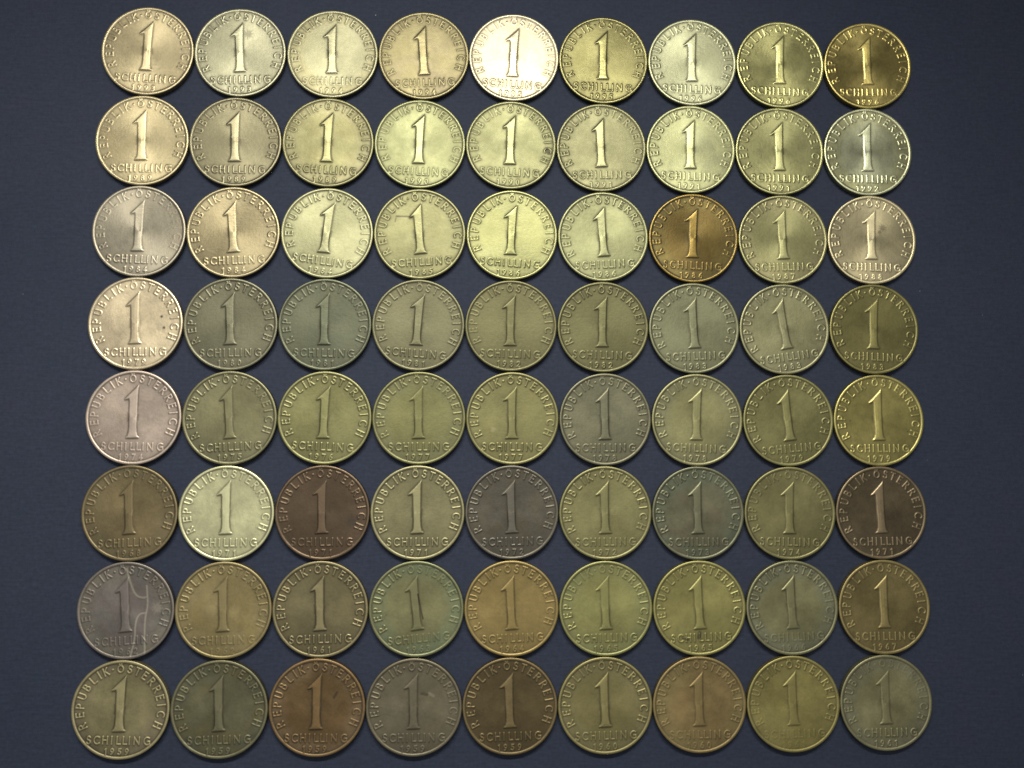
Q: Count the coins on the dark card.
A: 72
